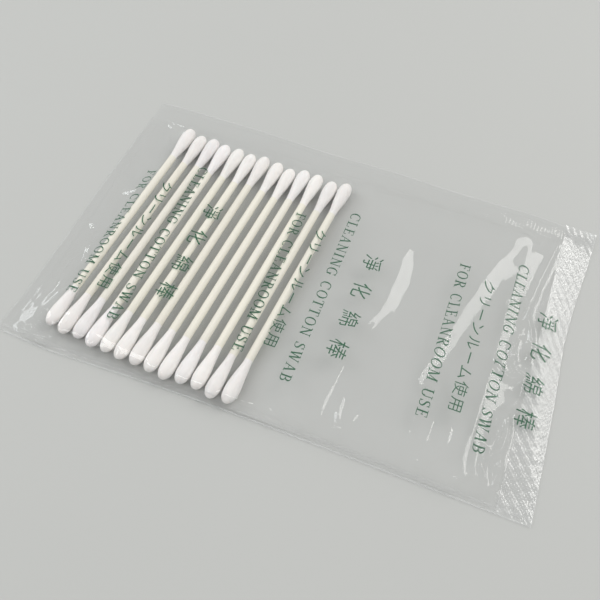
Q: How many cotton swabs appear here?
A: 13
